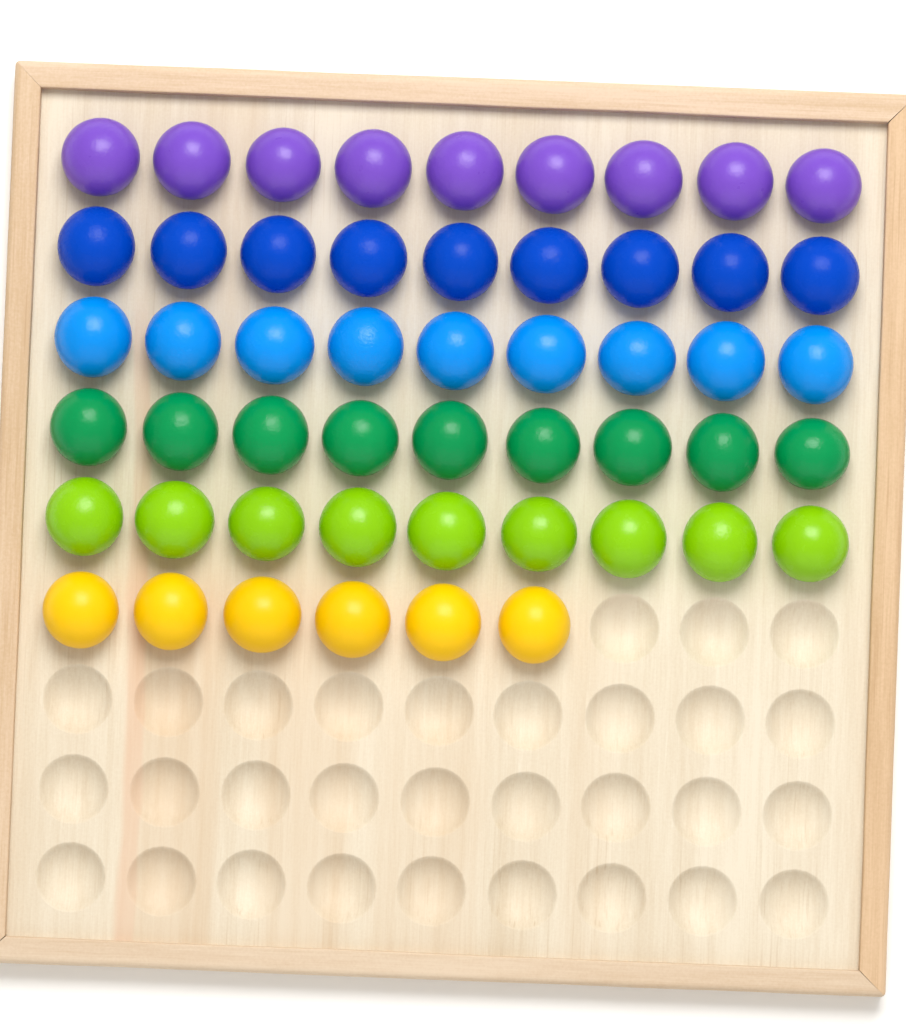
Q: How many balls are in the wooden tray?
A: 51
